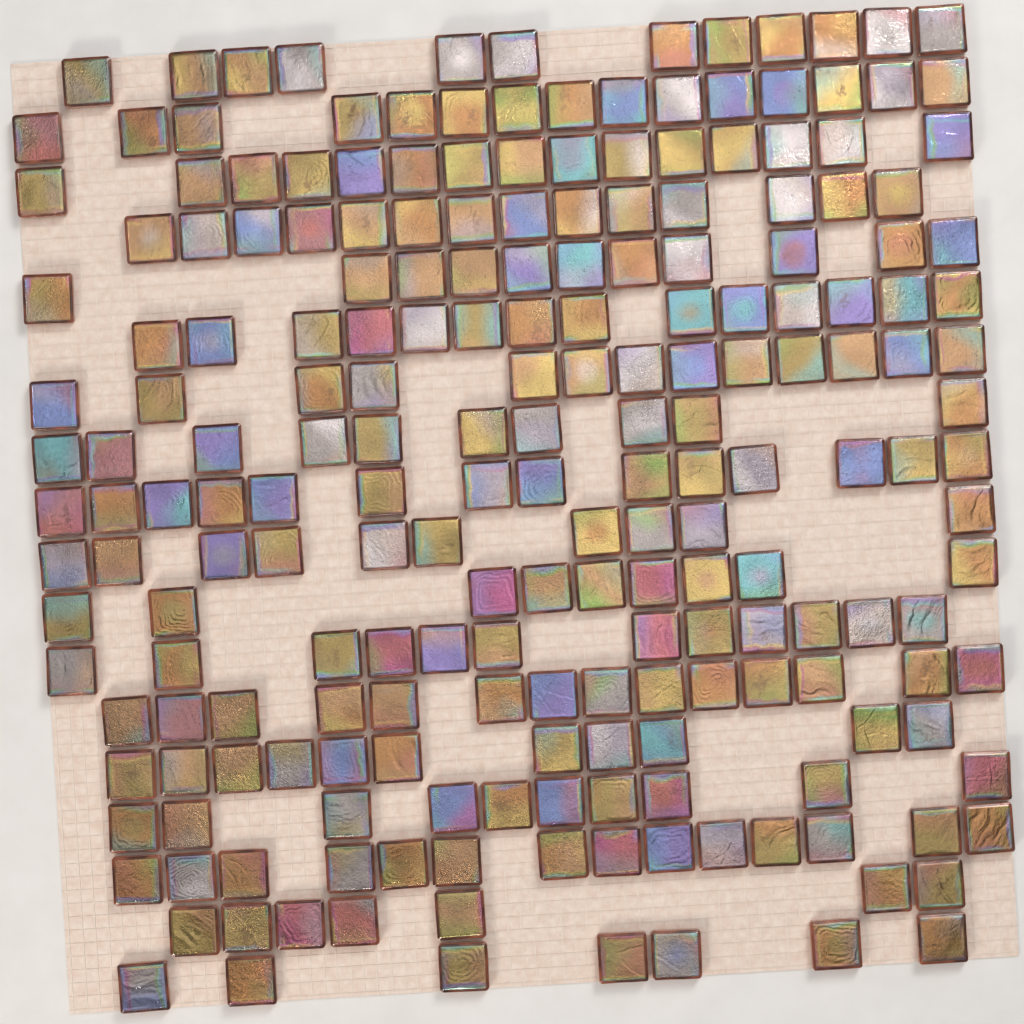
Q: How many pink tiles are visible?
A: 16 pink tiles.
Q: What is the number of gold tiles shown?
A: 120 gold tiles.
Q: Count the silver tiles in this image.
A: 41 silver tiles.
